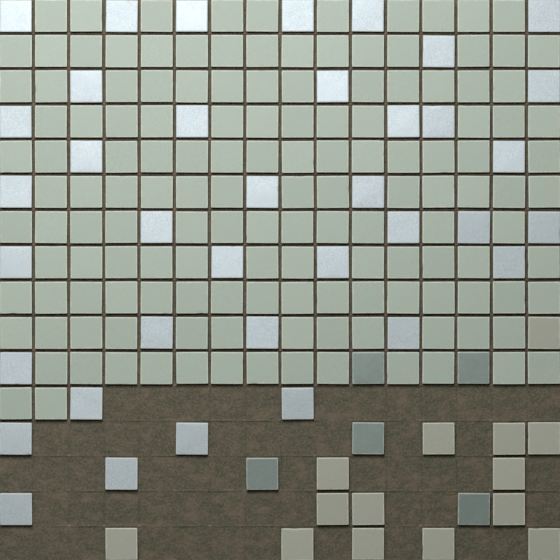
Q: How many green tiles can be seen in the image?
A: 144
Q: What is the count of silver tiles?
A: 37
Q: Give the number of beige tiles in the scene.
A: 14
